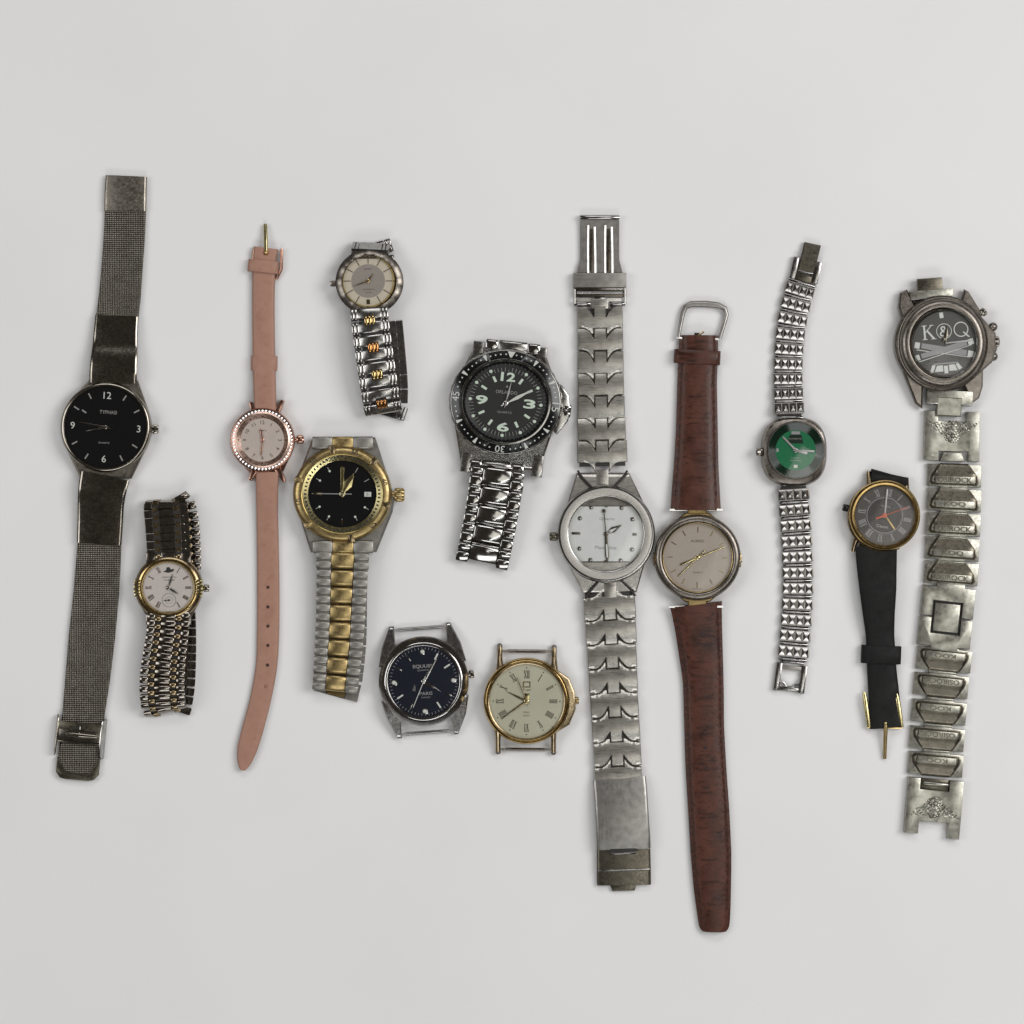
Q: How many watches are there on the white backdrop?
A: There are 13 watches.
